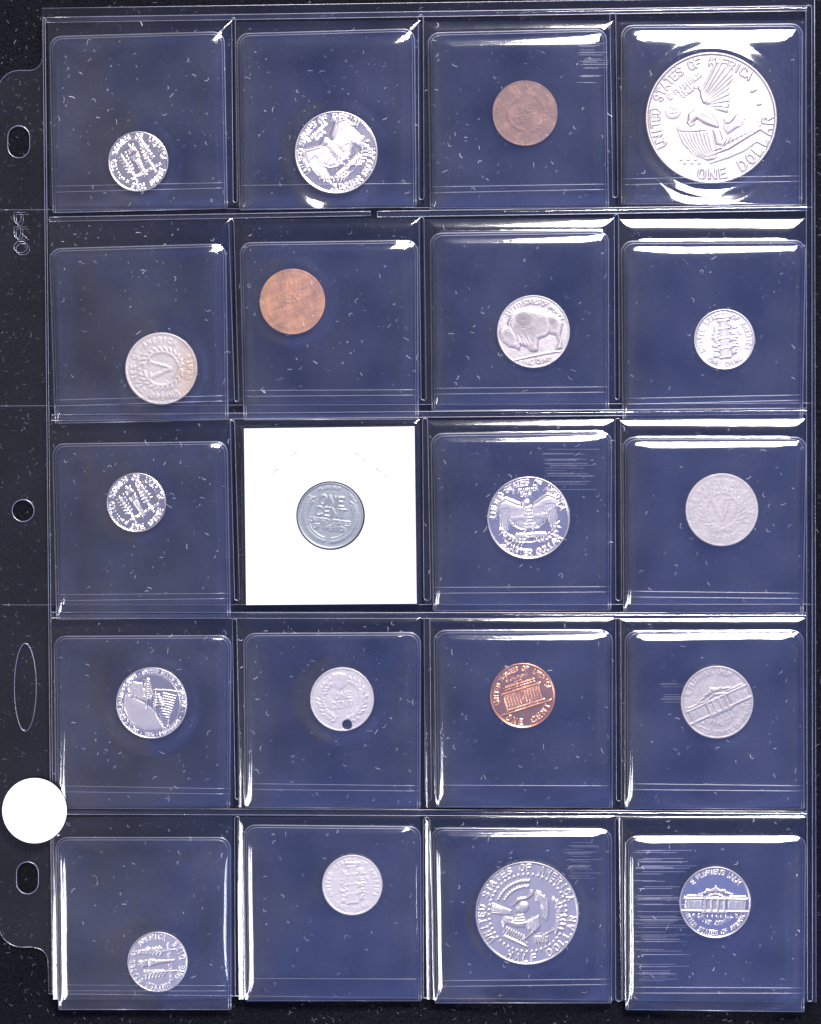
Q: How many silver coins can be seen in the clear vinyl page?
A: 17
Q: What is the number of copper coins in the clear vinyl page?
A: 3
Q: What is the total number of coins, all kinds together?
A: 20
